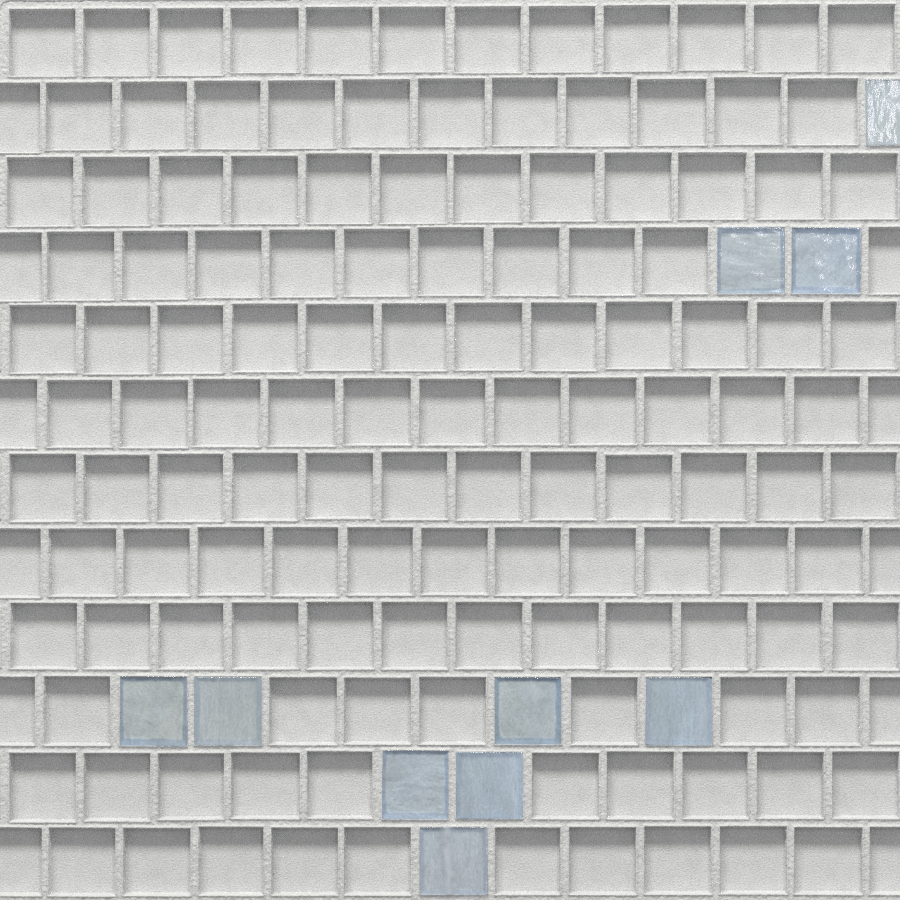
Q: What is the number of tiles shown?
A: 10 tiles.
